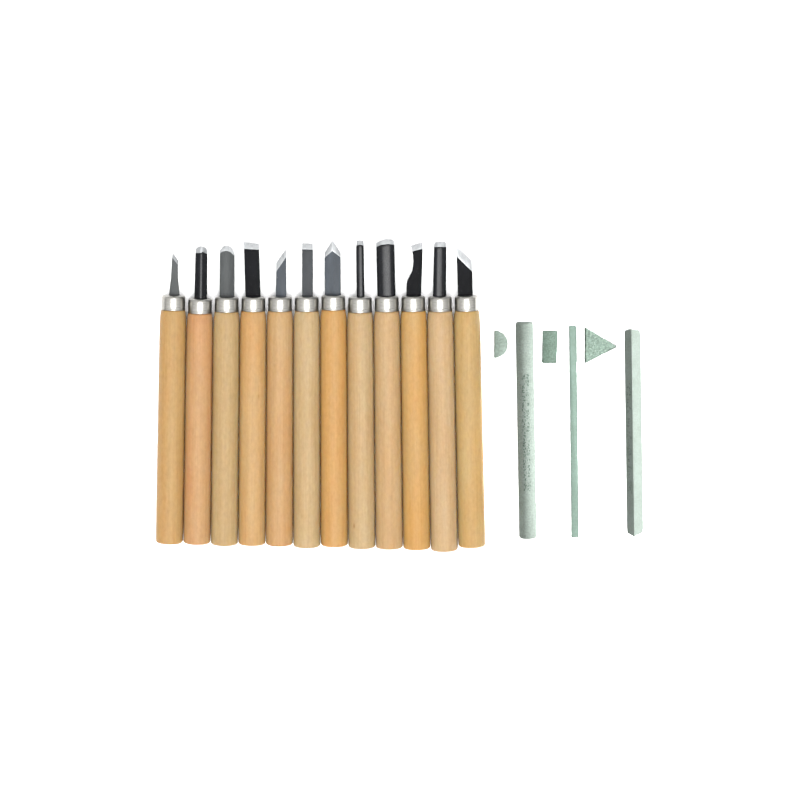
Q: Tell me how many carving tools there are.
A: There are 12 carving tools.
